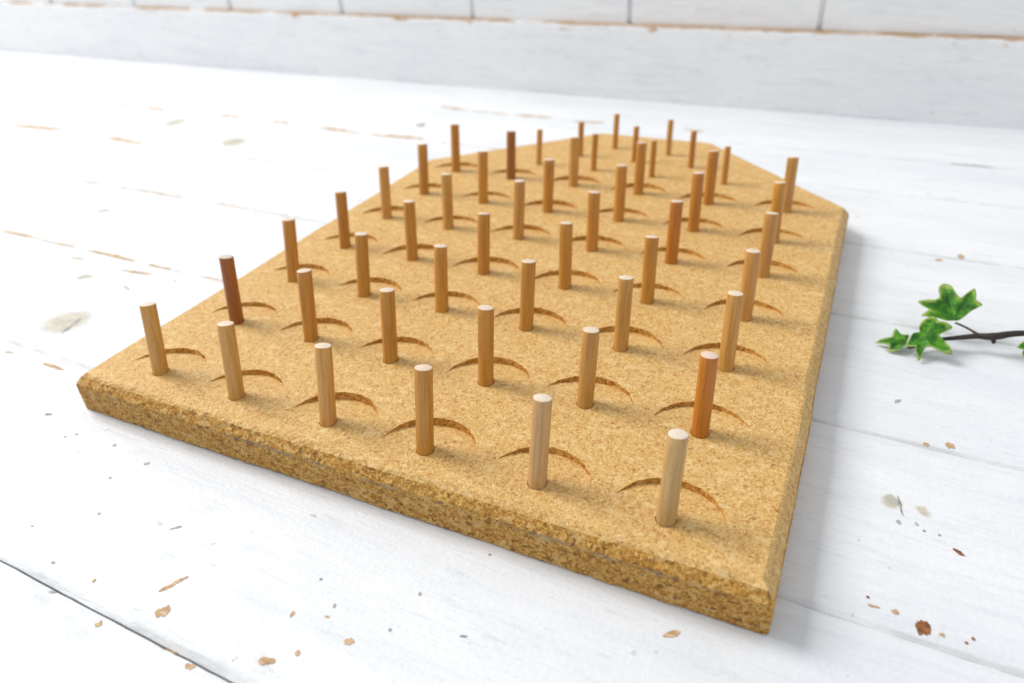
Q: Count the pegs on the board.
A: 51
